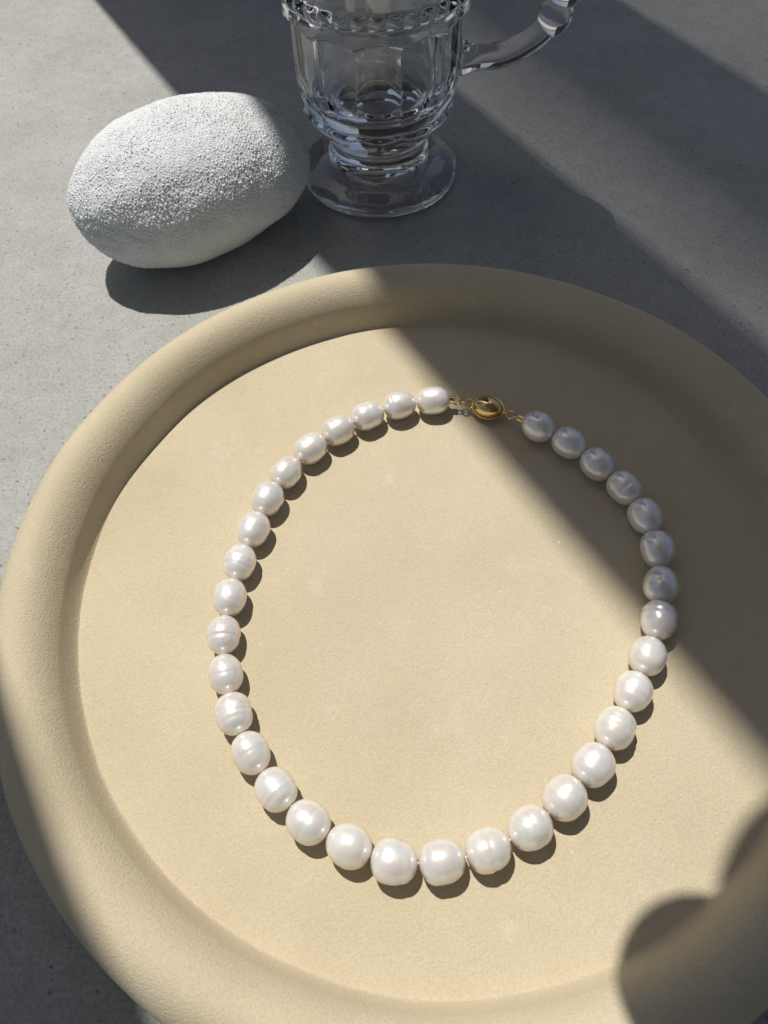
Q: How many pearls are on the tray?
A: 34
